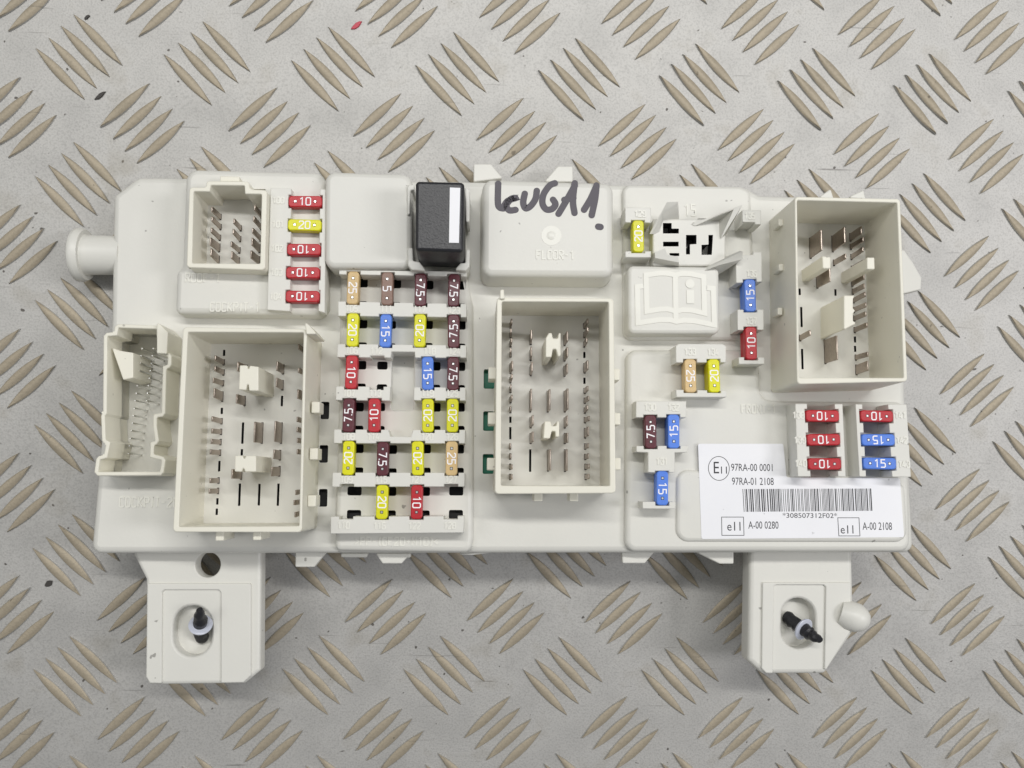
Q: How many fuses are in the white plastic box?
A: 40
